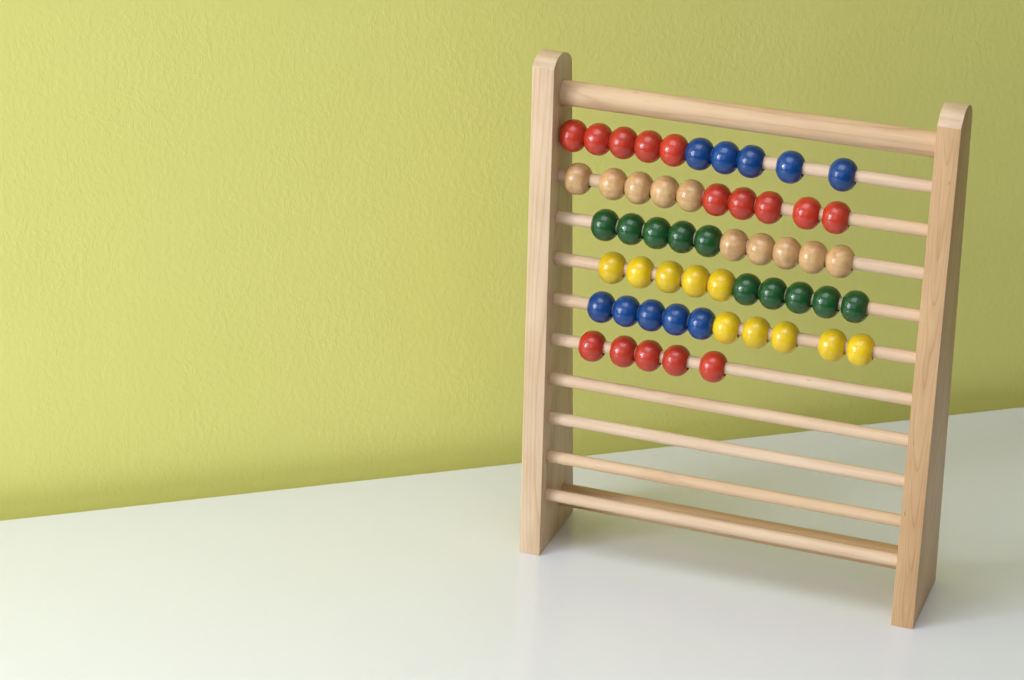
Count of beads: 55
